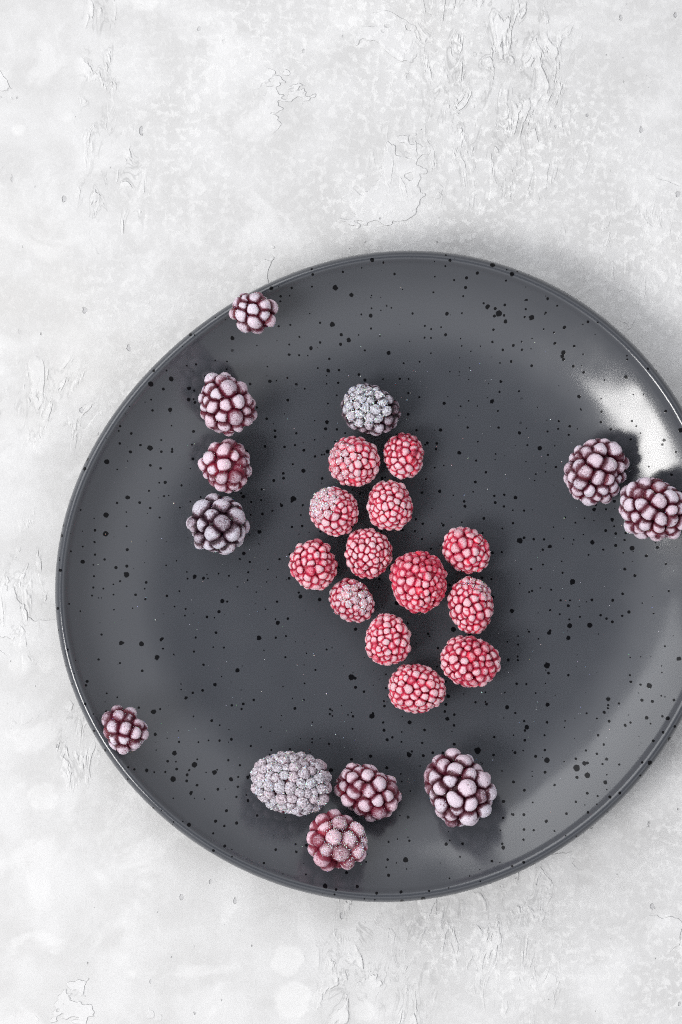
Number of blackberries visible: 12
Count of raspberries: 13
